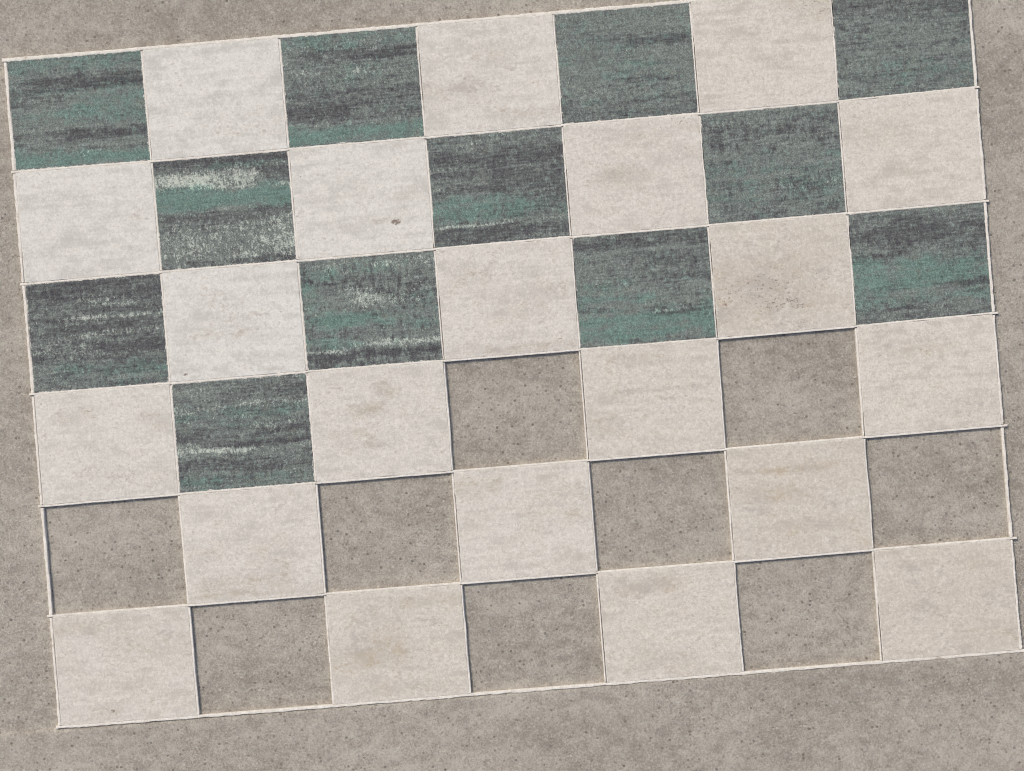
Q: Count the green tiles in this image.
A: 12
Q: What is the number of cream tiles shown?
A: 21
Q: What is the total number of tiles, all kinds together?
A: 33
